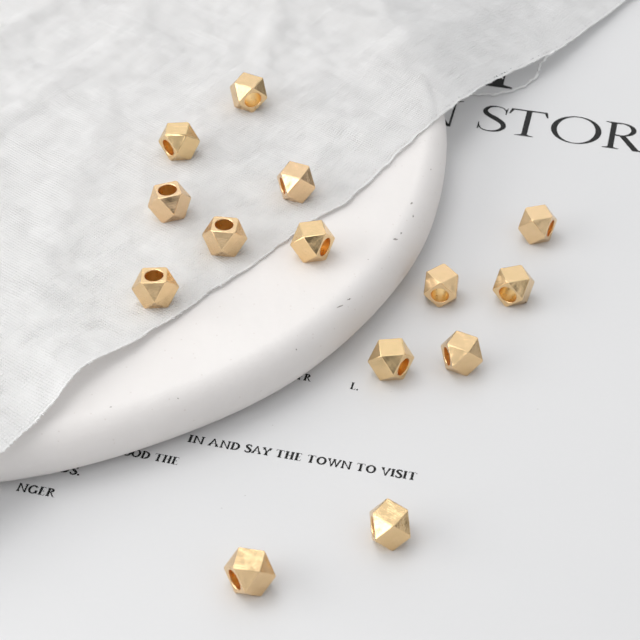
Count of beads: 14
